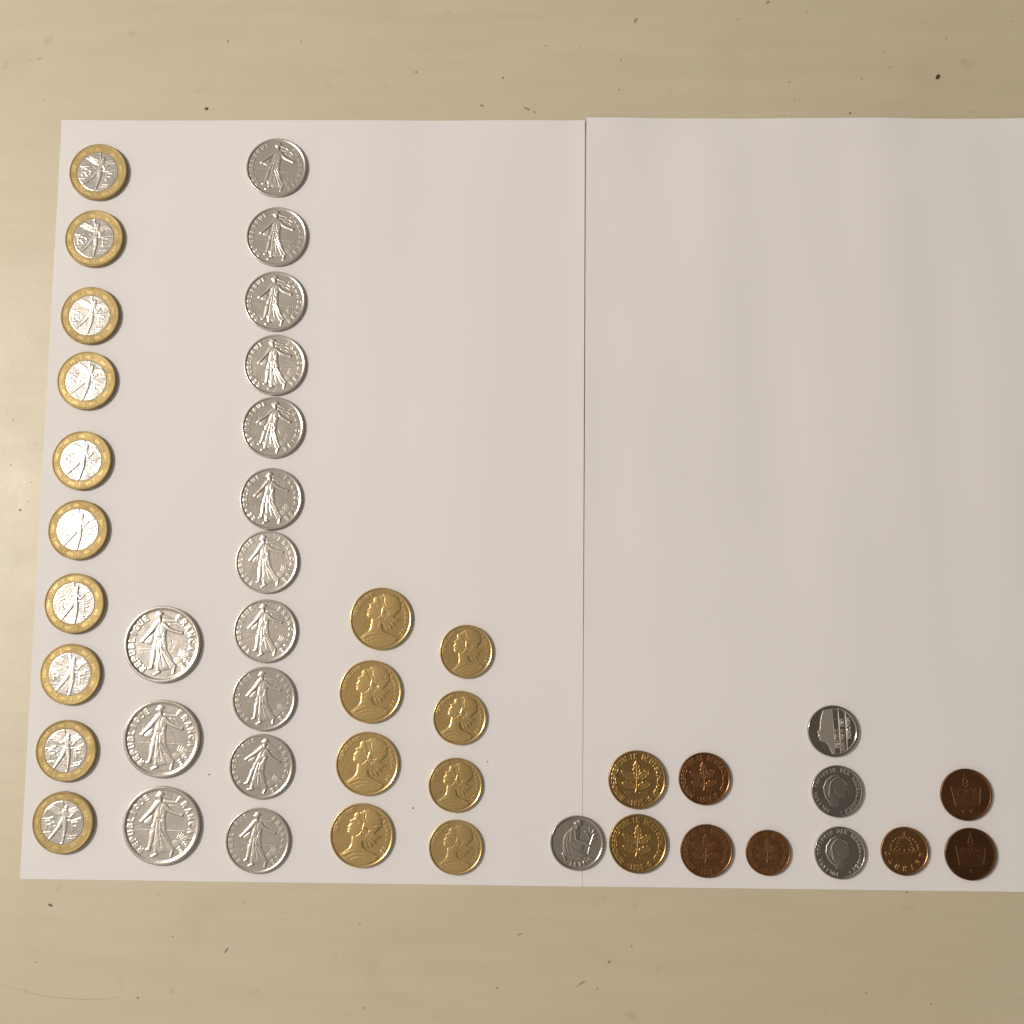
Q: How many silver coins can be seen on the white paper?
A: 18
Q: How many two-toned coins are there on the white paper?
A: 10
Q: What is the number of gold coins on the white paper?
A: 10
